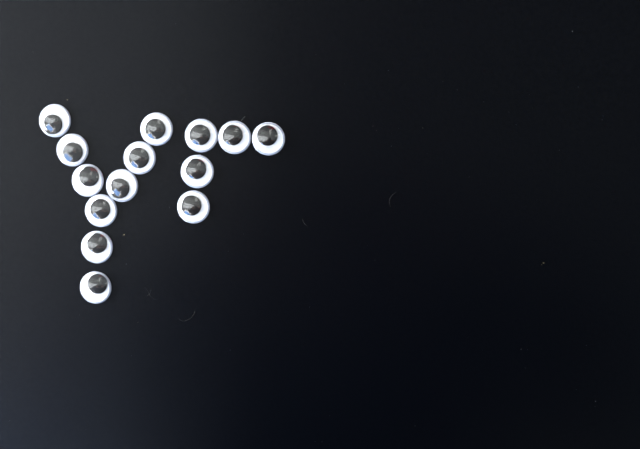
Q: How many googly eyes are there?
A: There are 14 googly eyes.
